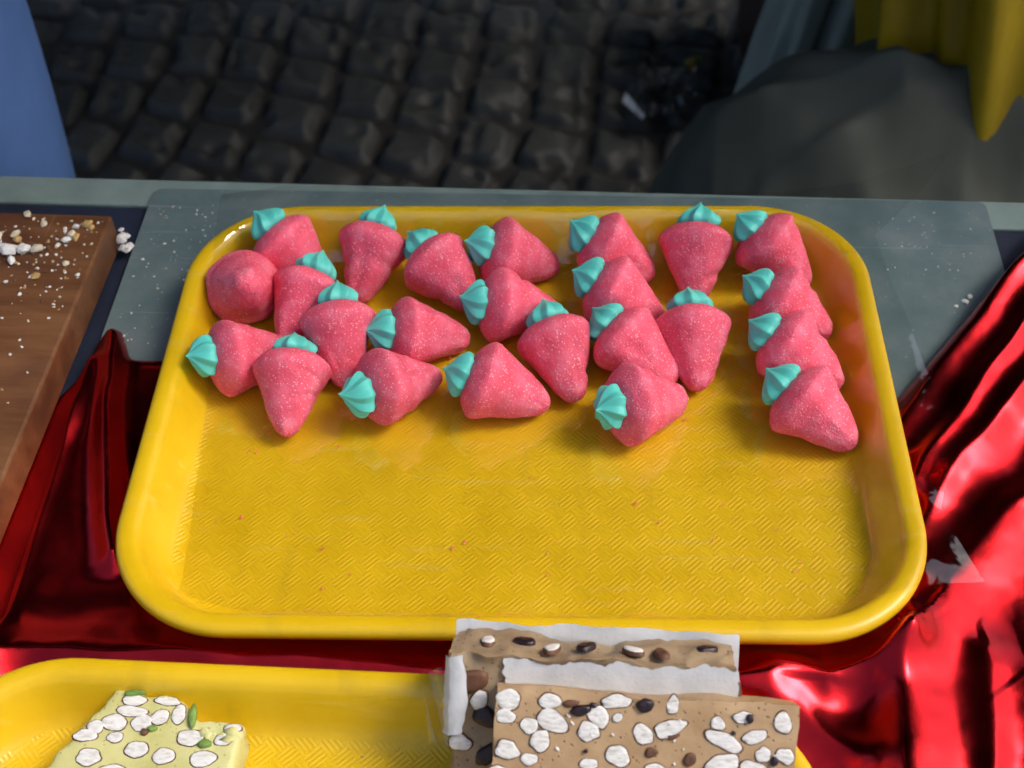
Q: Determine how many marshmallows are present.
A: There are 24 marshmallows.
